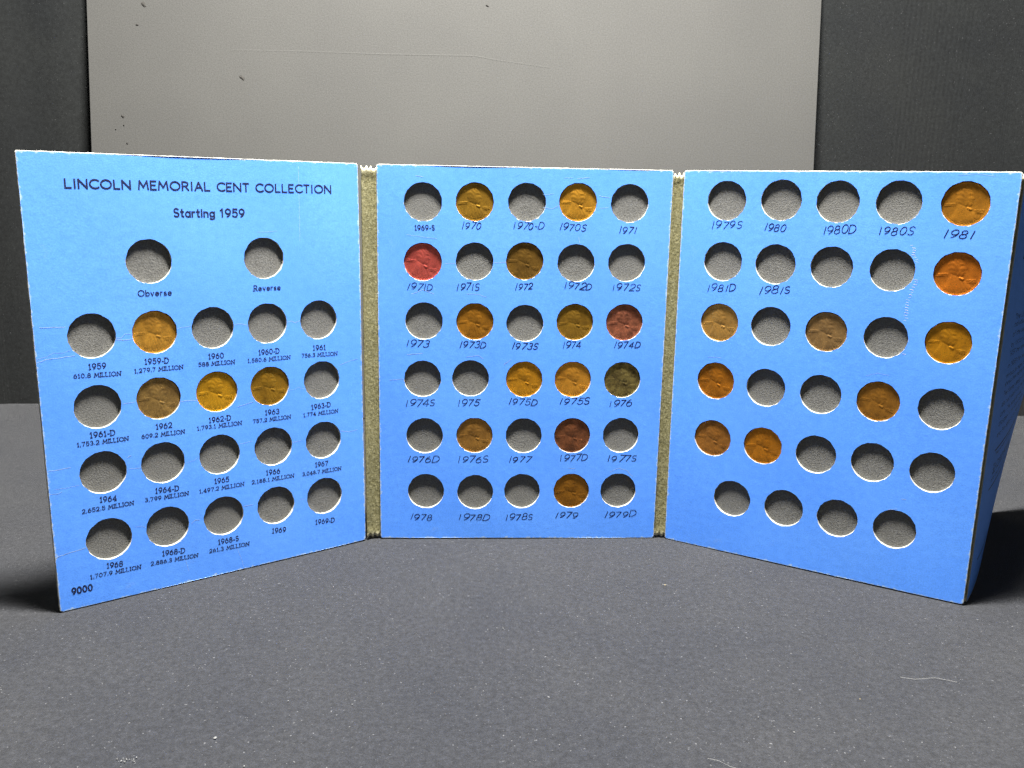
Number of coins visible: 26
